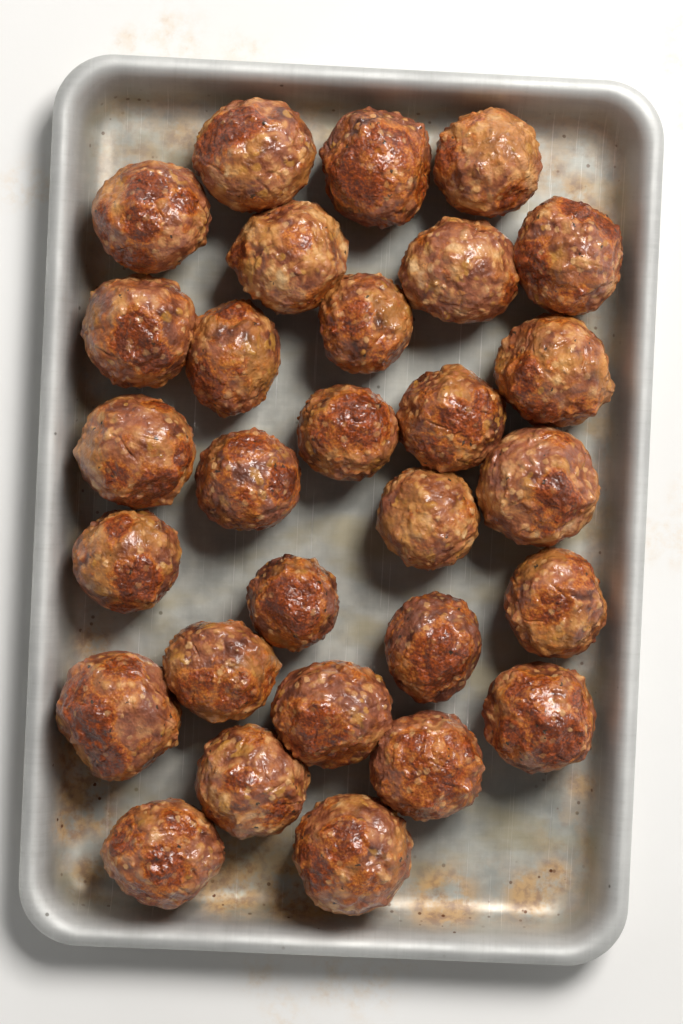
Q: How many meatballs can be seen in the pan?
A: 29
